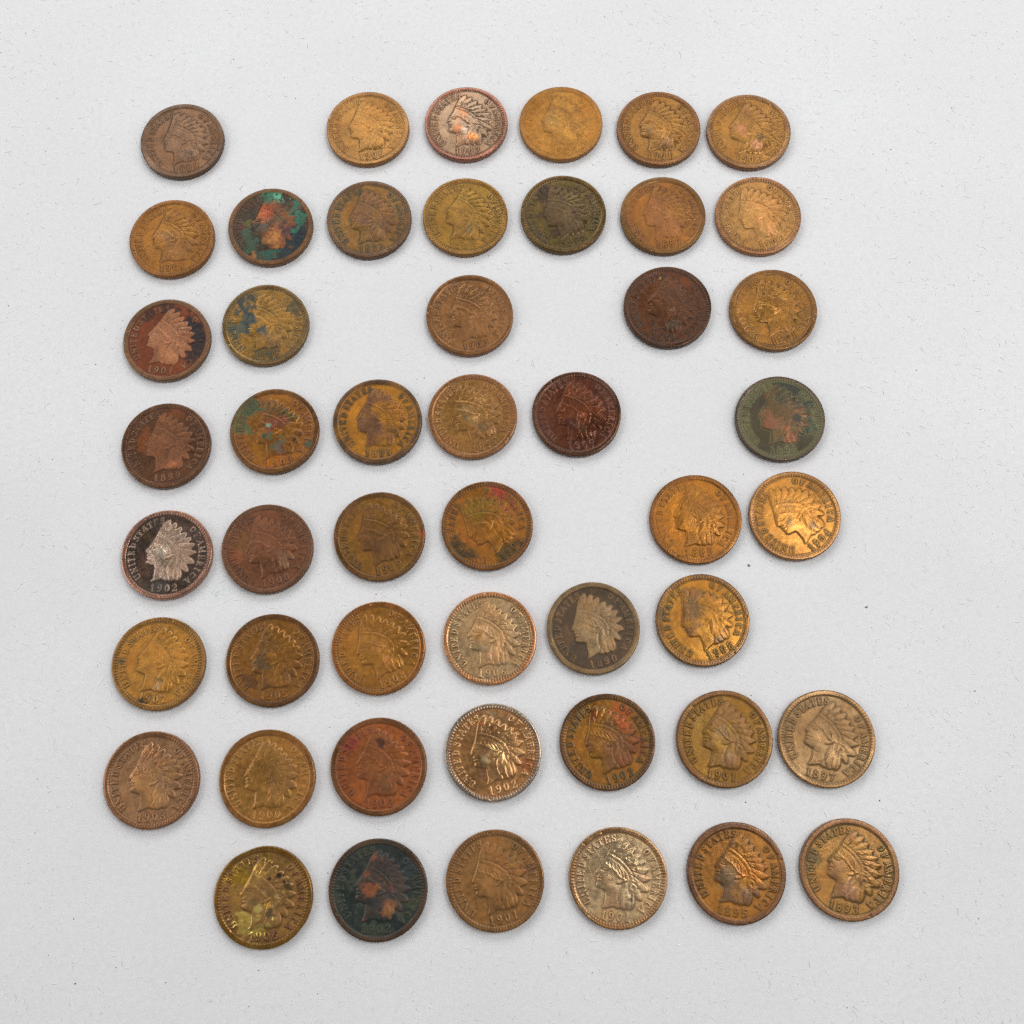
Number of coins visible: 49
